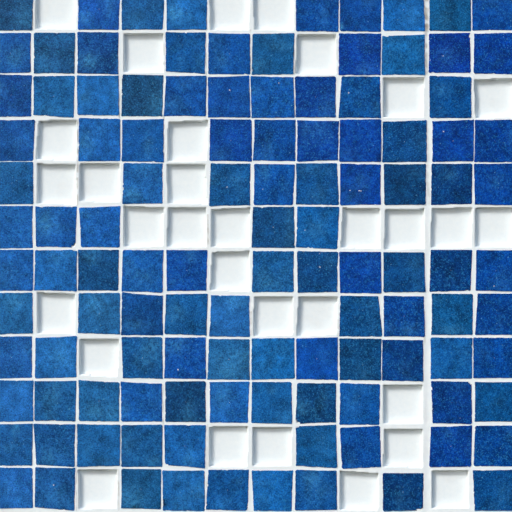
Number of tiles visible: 113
